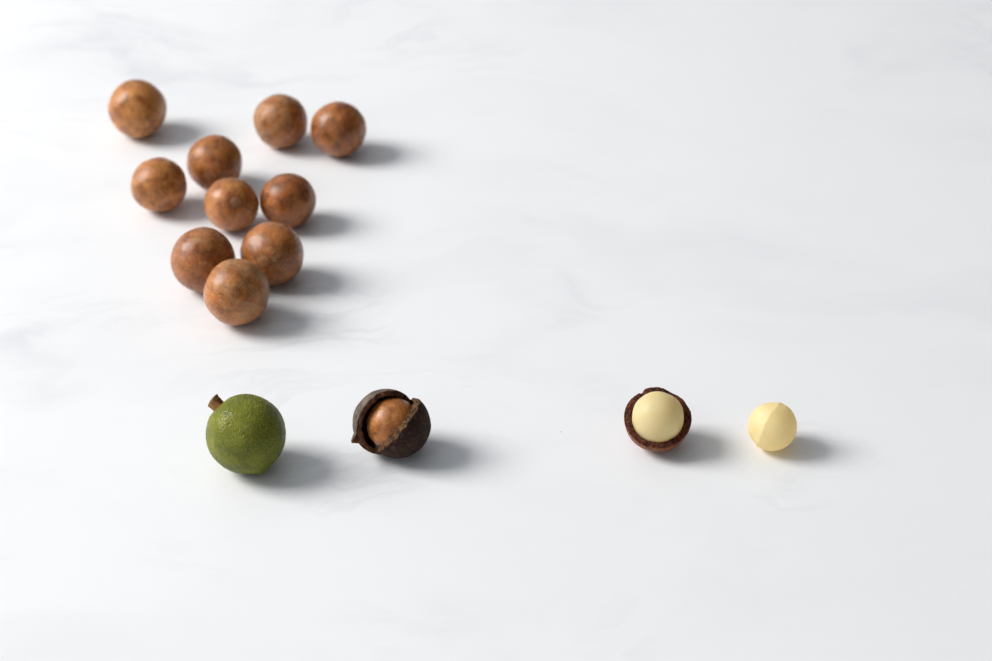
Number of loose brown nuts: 10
